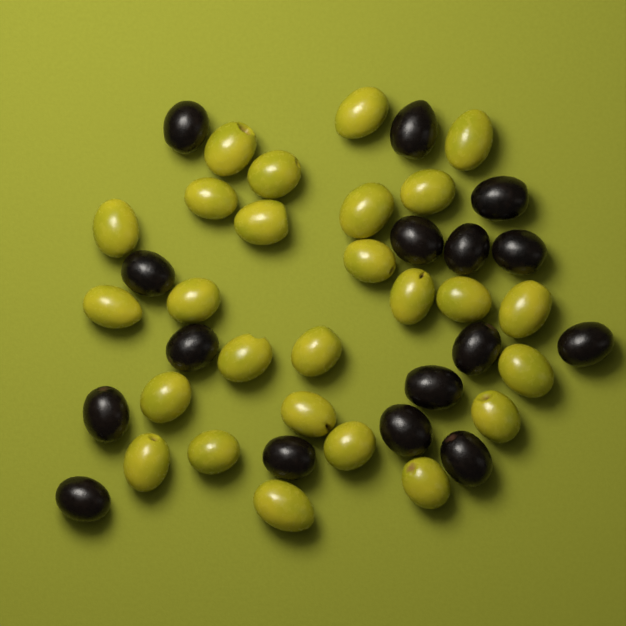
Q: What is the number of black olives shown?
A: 16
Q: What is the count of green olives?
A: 26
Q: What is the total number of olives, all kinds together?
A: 42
